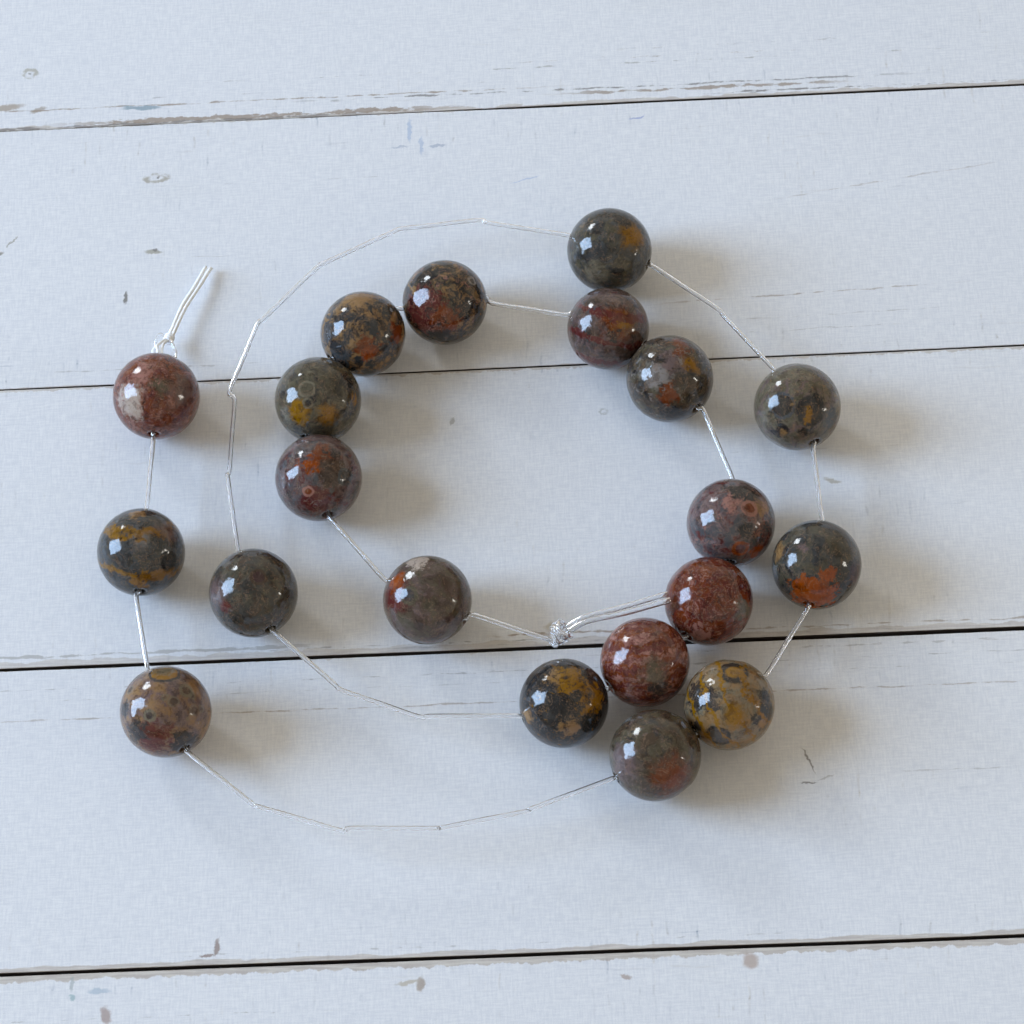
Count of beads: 20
